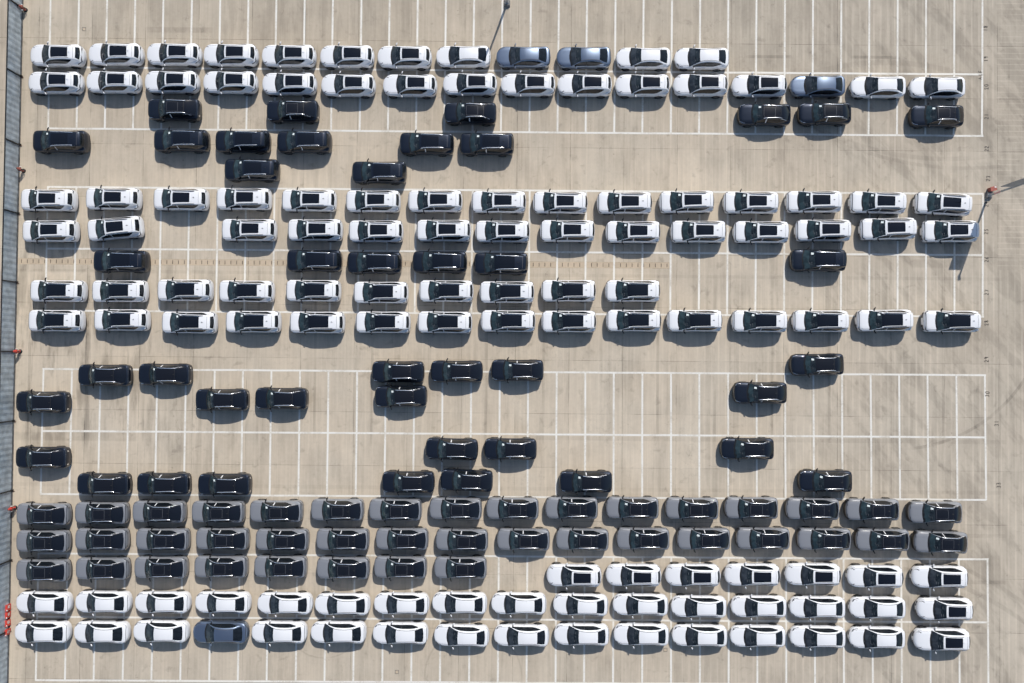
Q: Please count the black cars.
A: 42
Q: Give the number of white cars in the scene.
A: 117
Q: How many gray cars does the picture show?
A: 40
